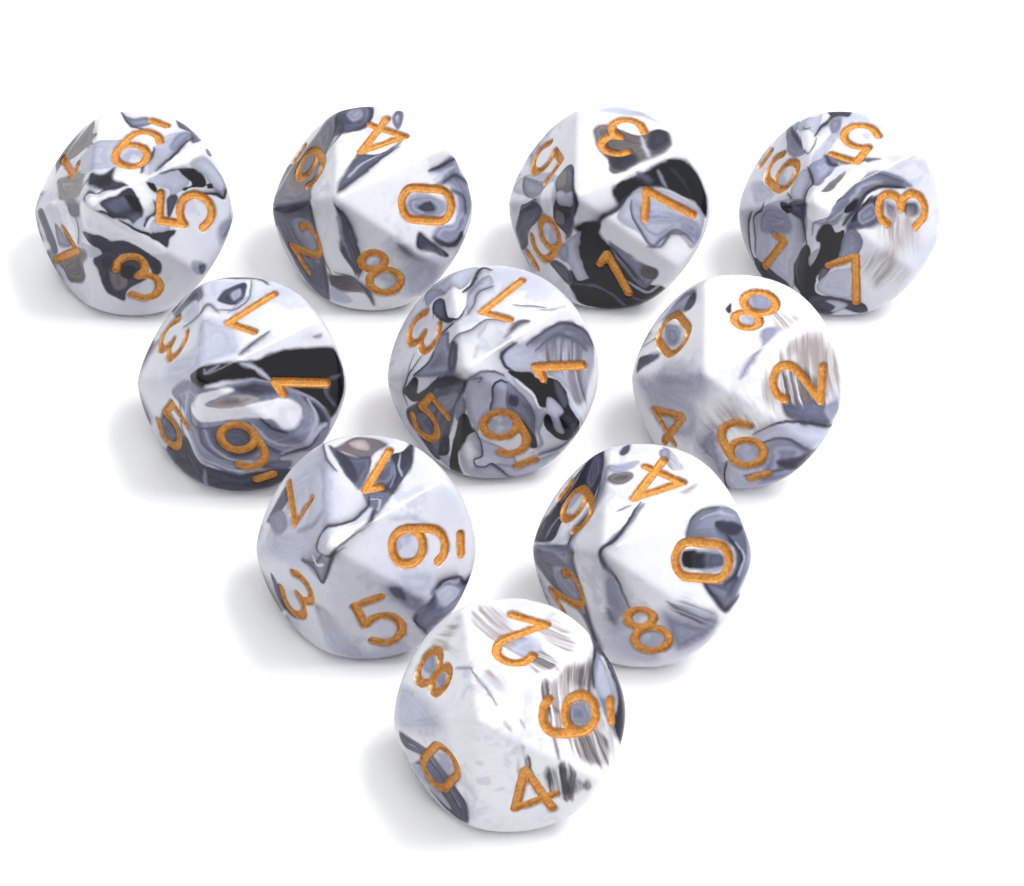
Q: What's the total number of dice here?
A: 10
